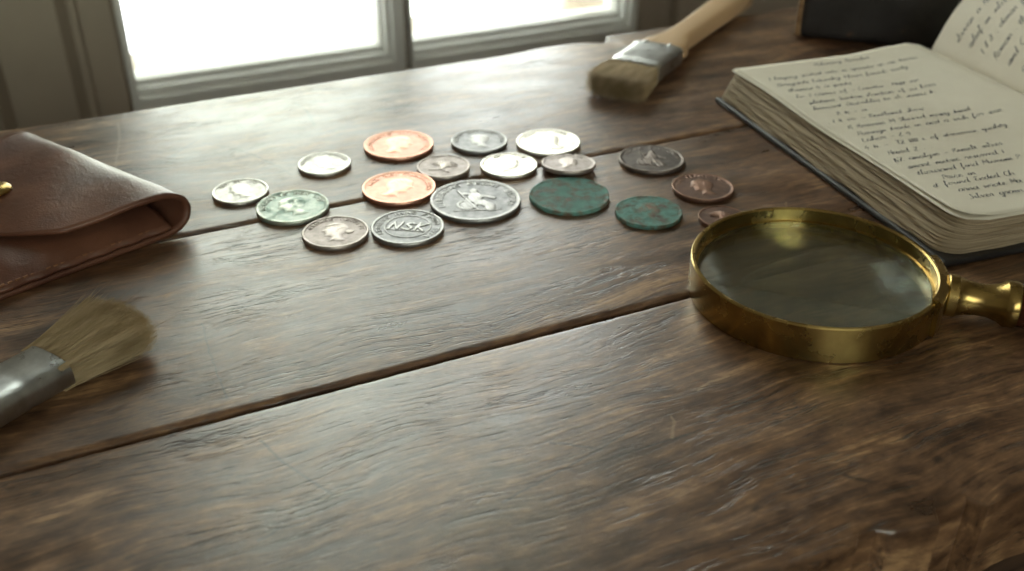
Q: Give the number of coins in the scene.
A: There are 18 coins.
